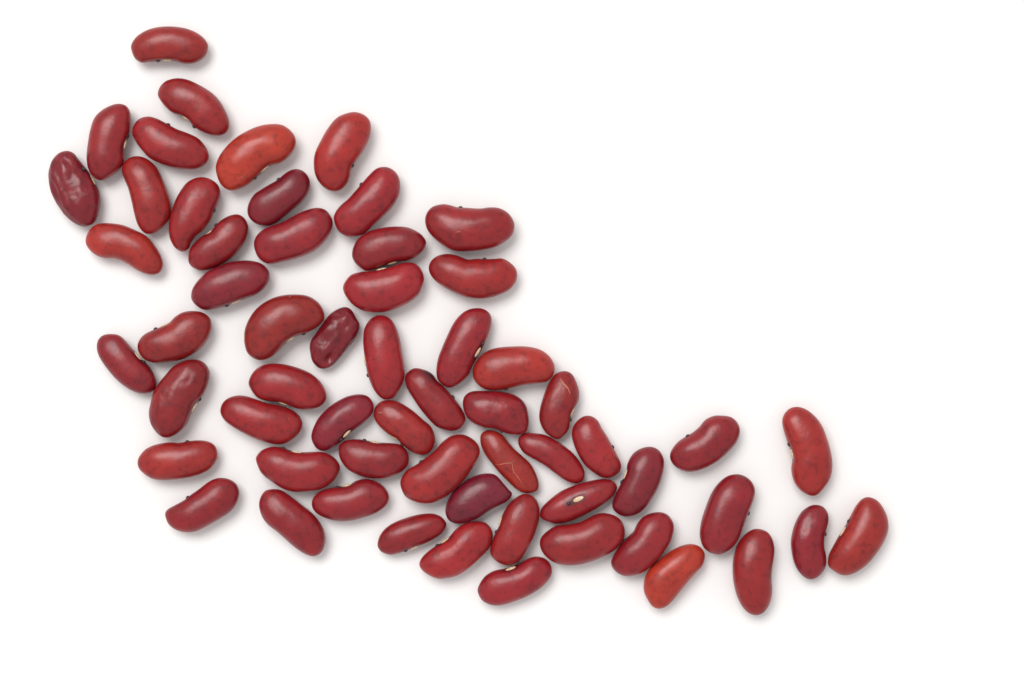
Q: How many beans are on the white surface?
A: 60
